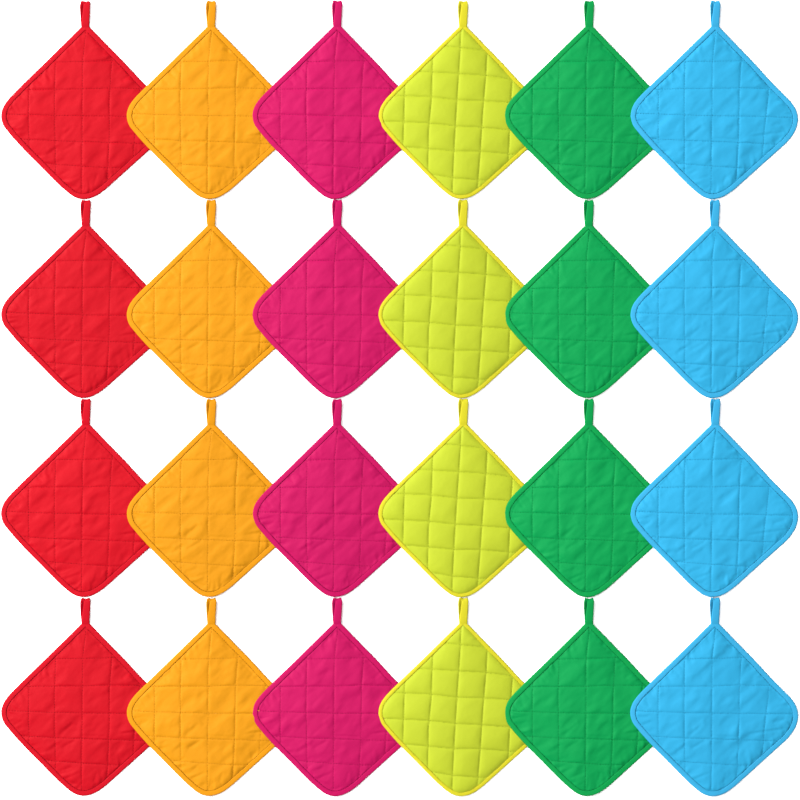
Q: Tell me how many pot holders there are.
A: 24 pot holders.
